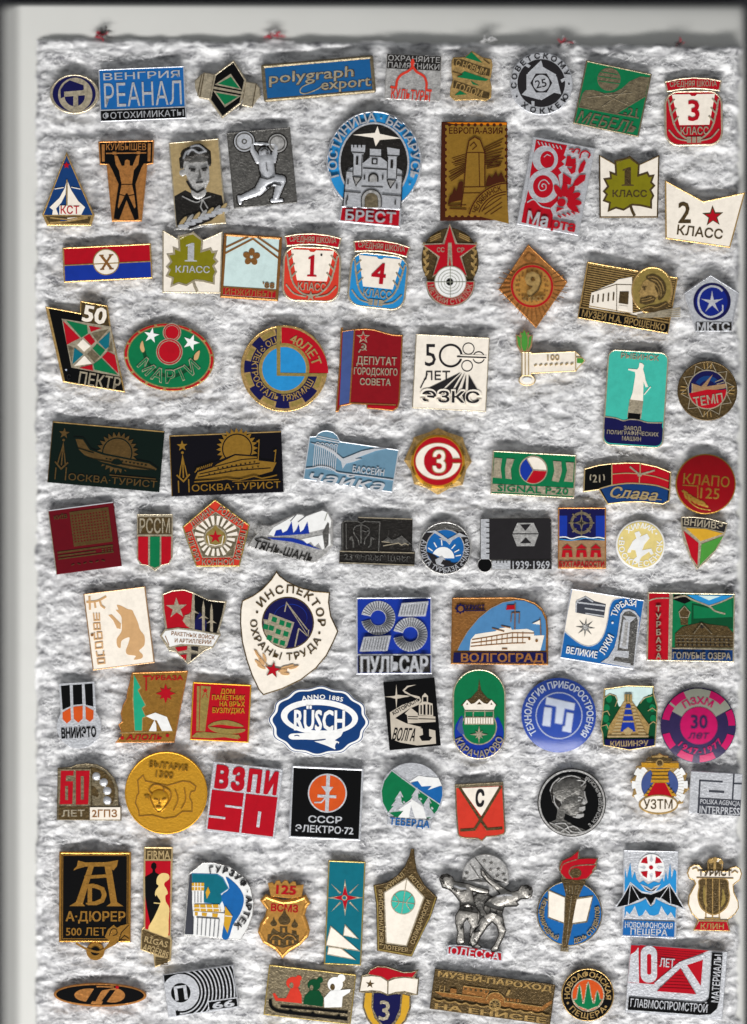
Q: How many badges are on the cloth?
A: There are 94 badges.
